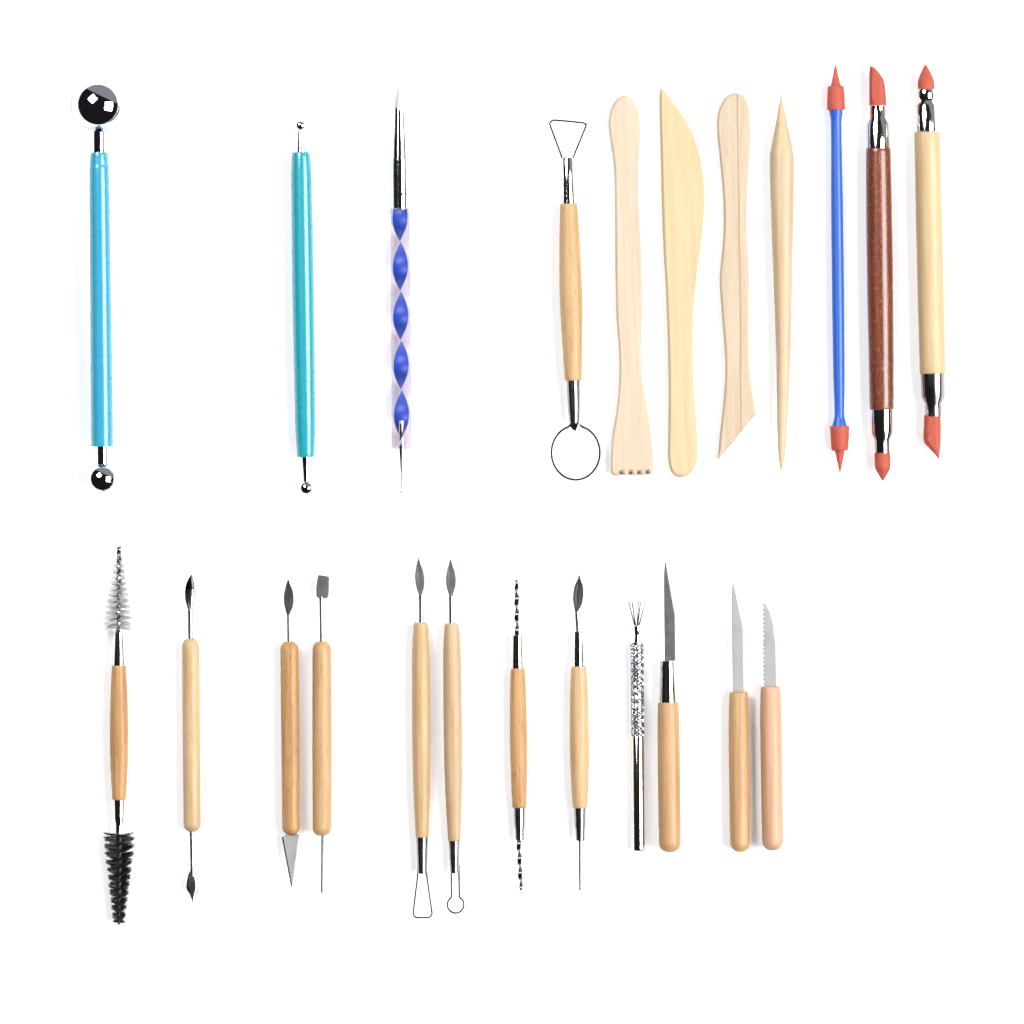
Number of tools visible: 23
